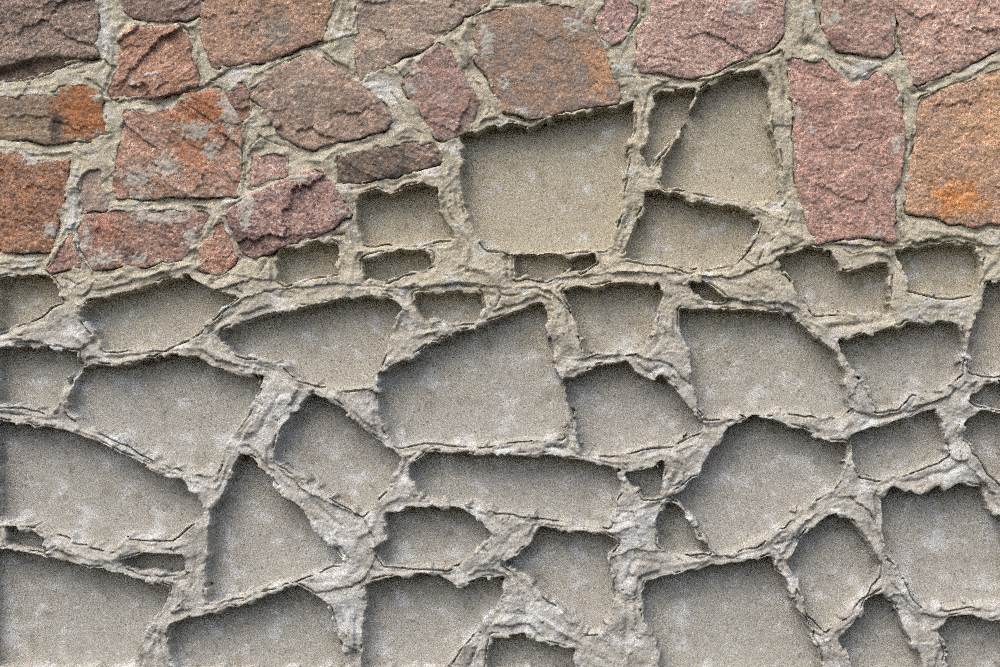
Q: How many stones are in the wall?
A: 25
